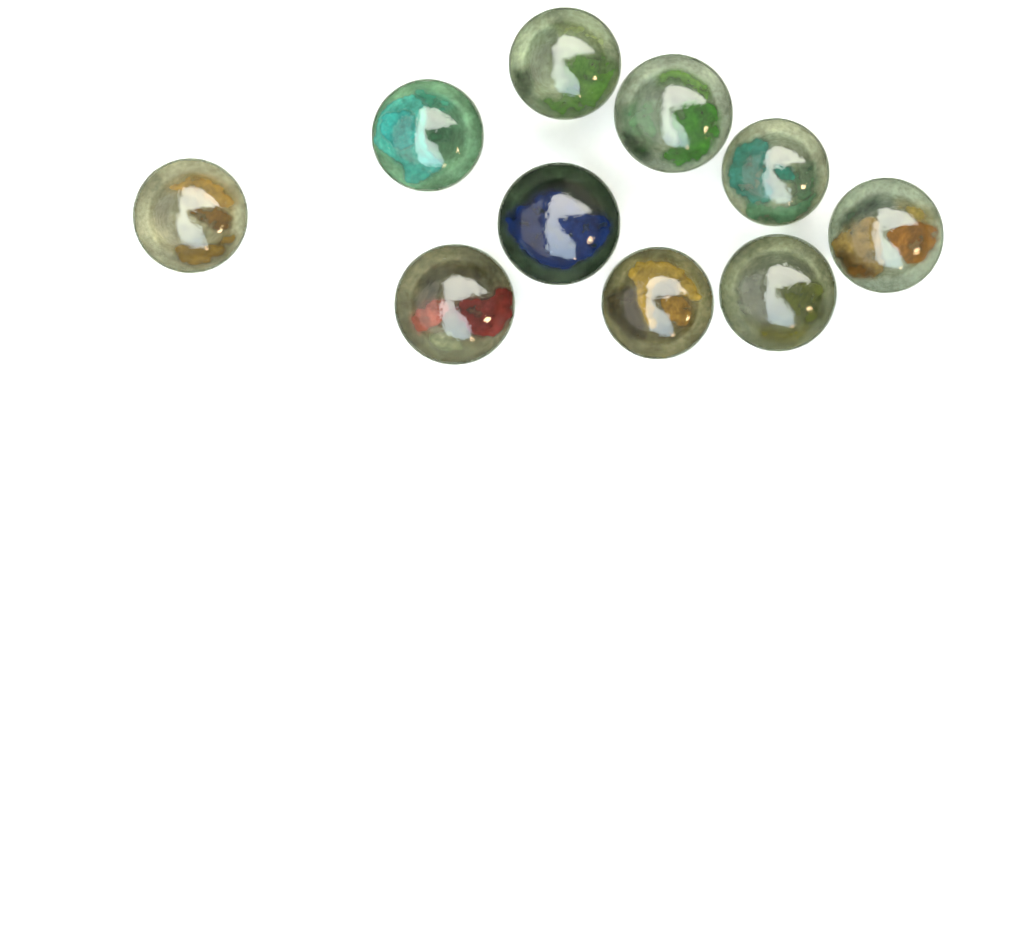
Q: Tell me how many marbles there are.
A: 10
